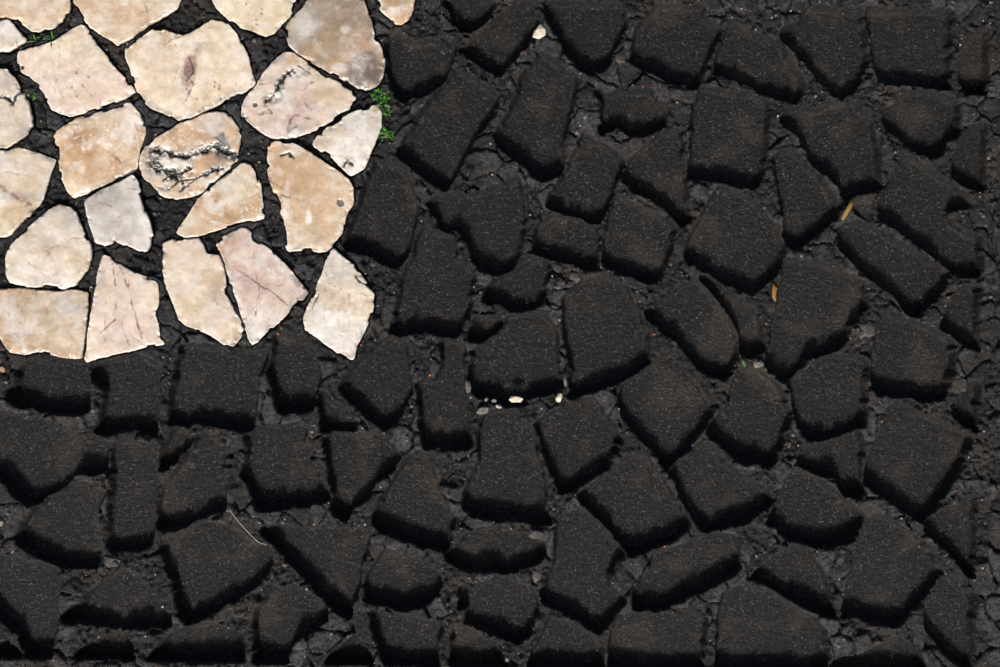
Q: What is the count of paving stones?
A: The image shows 23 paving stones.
